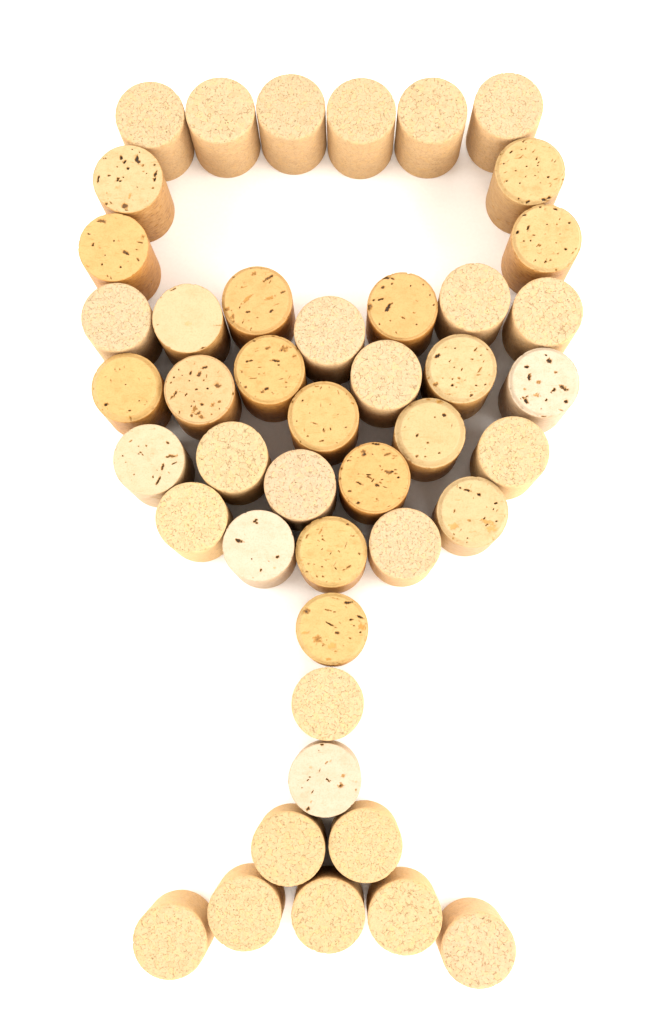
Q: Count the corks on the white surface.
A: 45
